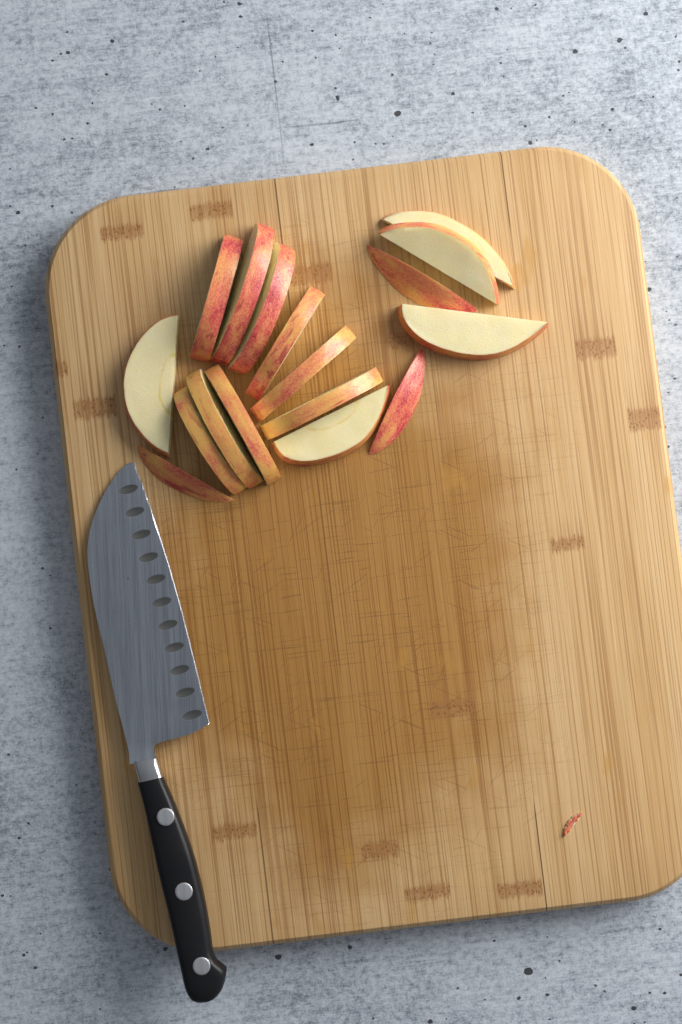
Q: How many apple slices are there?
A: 17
